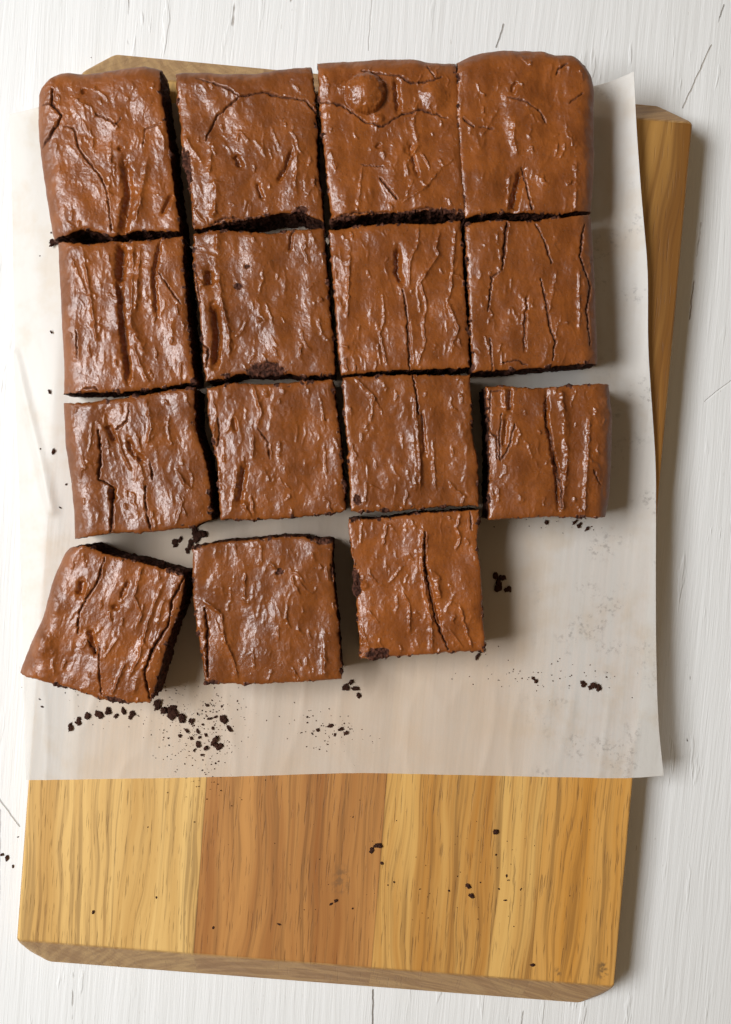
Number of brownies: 15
